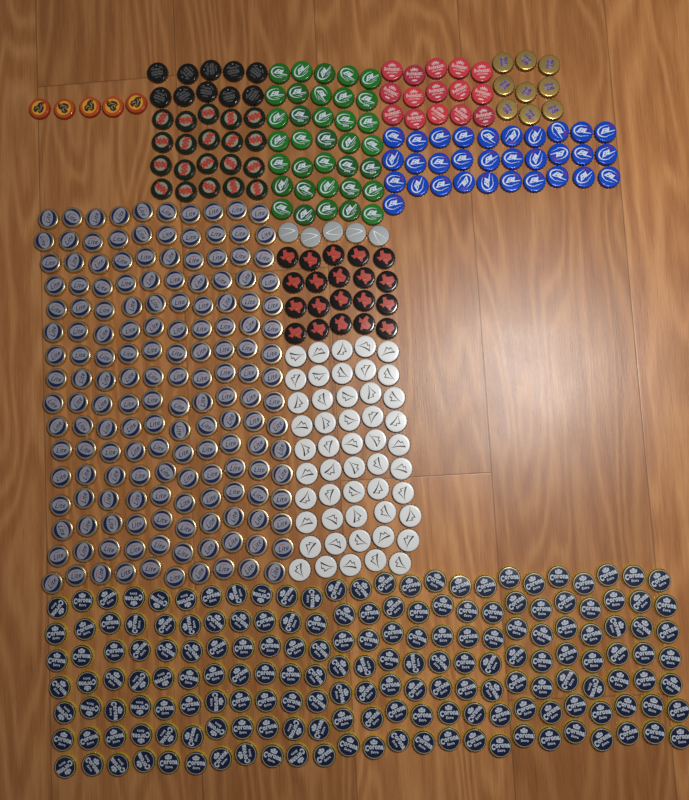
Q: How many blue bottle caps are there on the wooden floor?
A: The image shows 31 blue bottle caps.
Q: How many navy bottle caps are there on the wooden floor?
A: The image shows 175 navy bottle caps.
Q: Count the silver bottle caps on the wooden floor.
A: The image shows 165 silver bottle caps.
